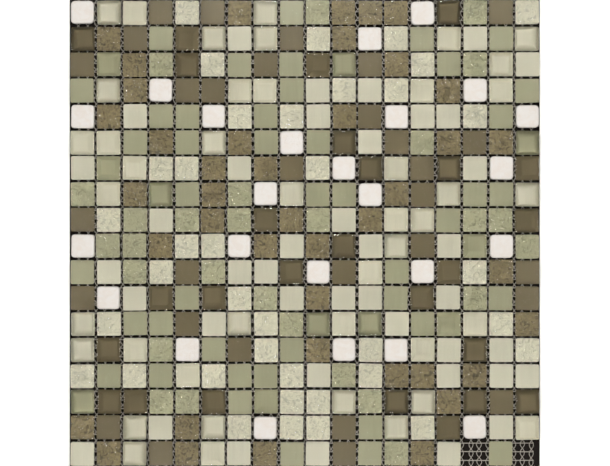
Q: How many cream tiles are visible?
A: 119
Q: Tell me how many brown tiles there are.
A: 97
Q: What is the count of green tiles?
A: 81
